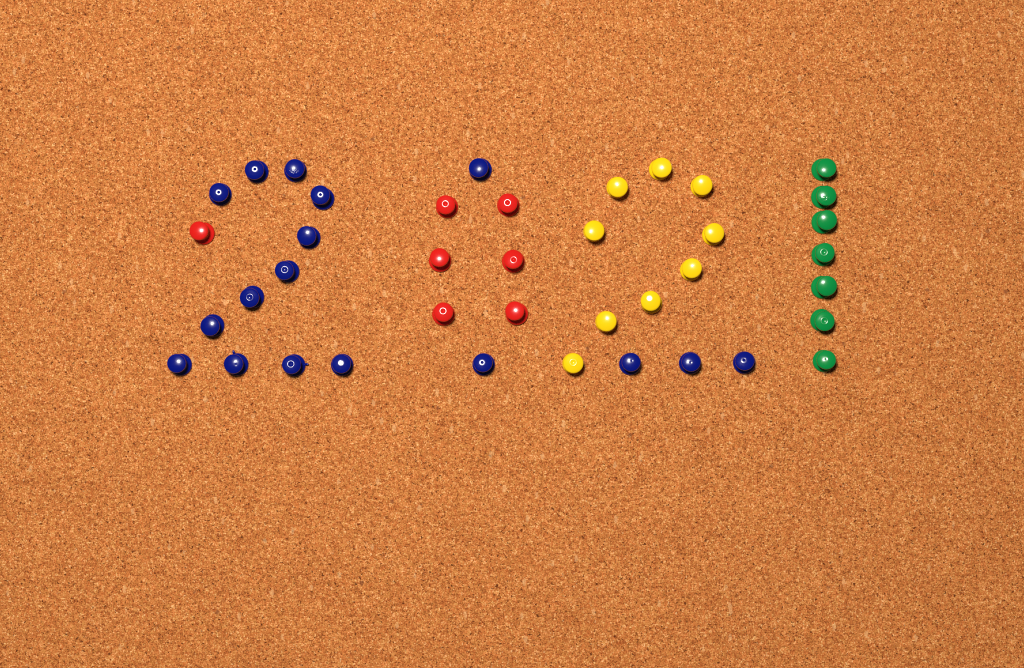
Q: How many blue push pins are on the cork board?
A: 17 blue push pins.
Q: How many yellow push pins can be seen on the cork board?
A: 9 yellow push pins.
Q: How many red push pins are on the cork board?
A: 7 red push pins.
